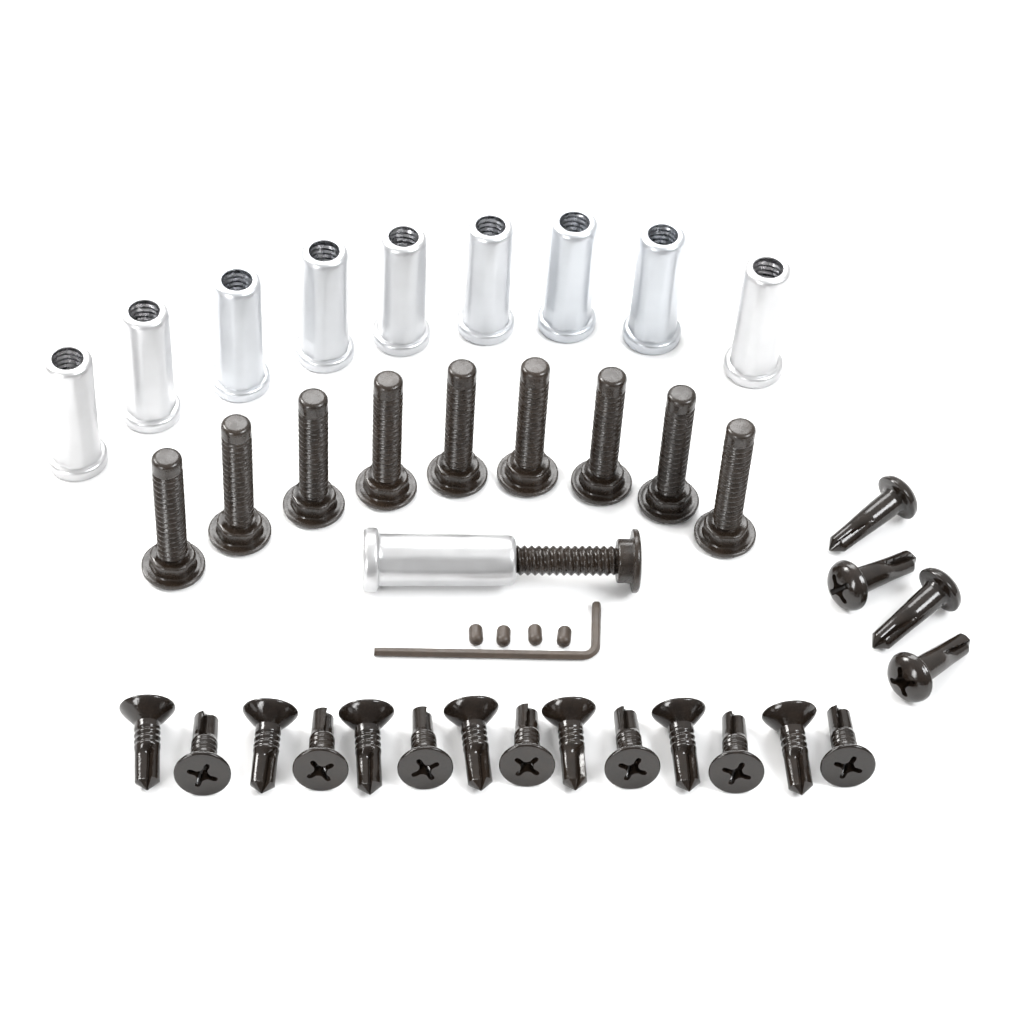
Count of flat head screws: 14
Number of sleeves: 10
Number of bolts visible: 10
